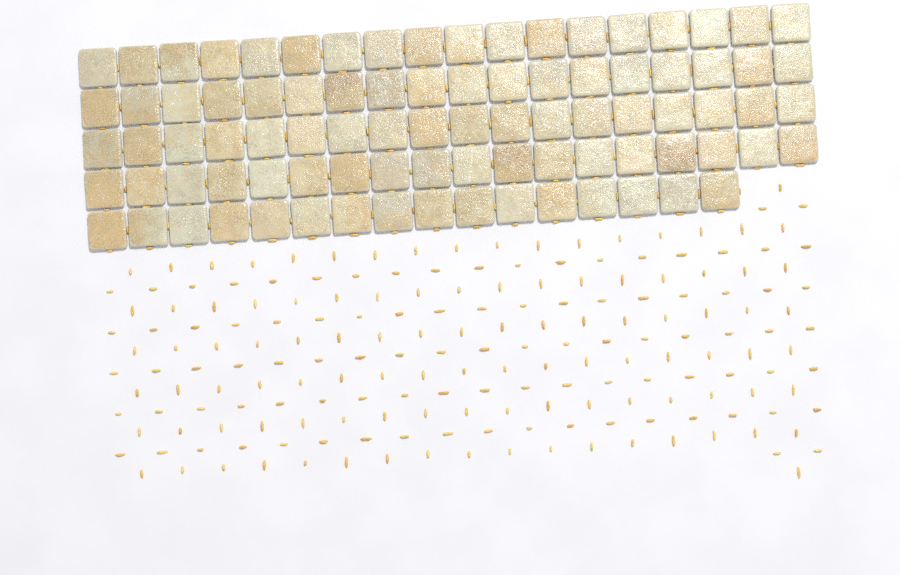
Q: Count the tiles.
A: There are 88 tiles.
